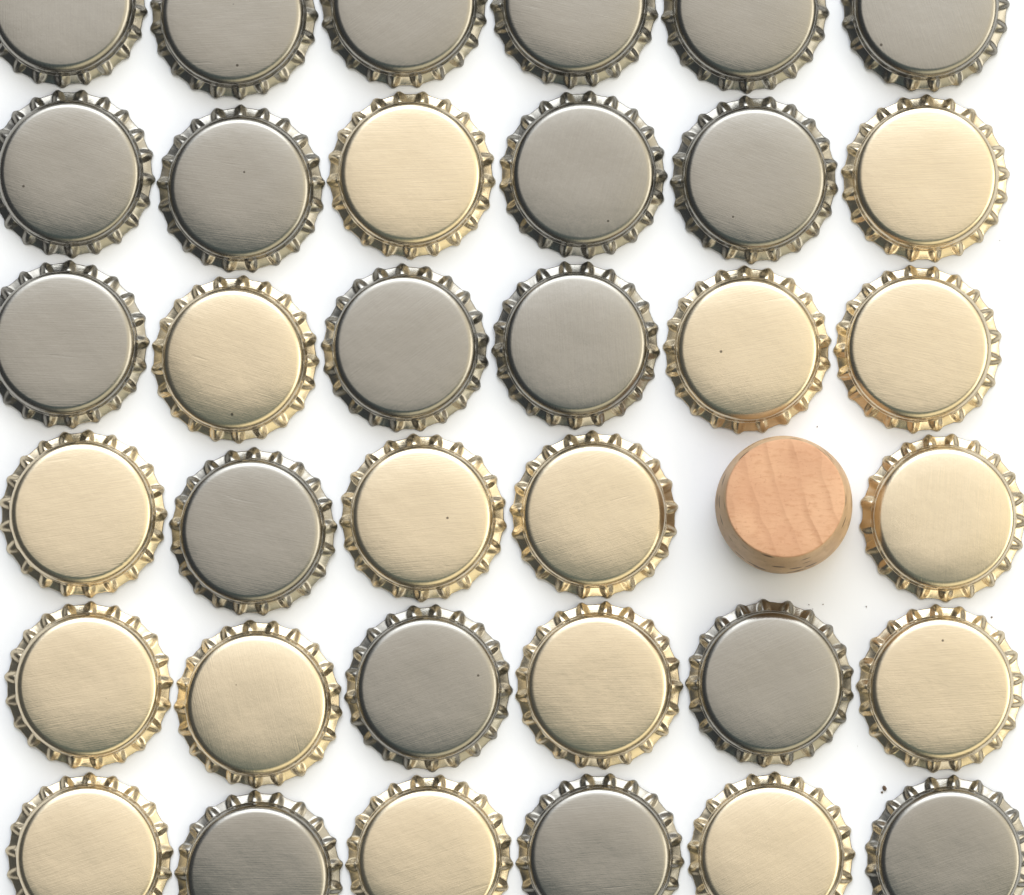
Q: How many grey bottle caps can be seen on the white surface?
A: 19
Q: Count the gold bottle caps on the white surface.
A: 16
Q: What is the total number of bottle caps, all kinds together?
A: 35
